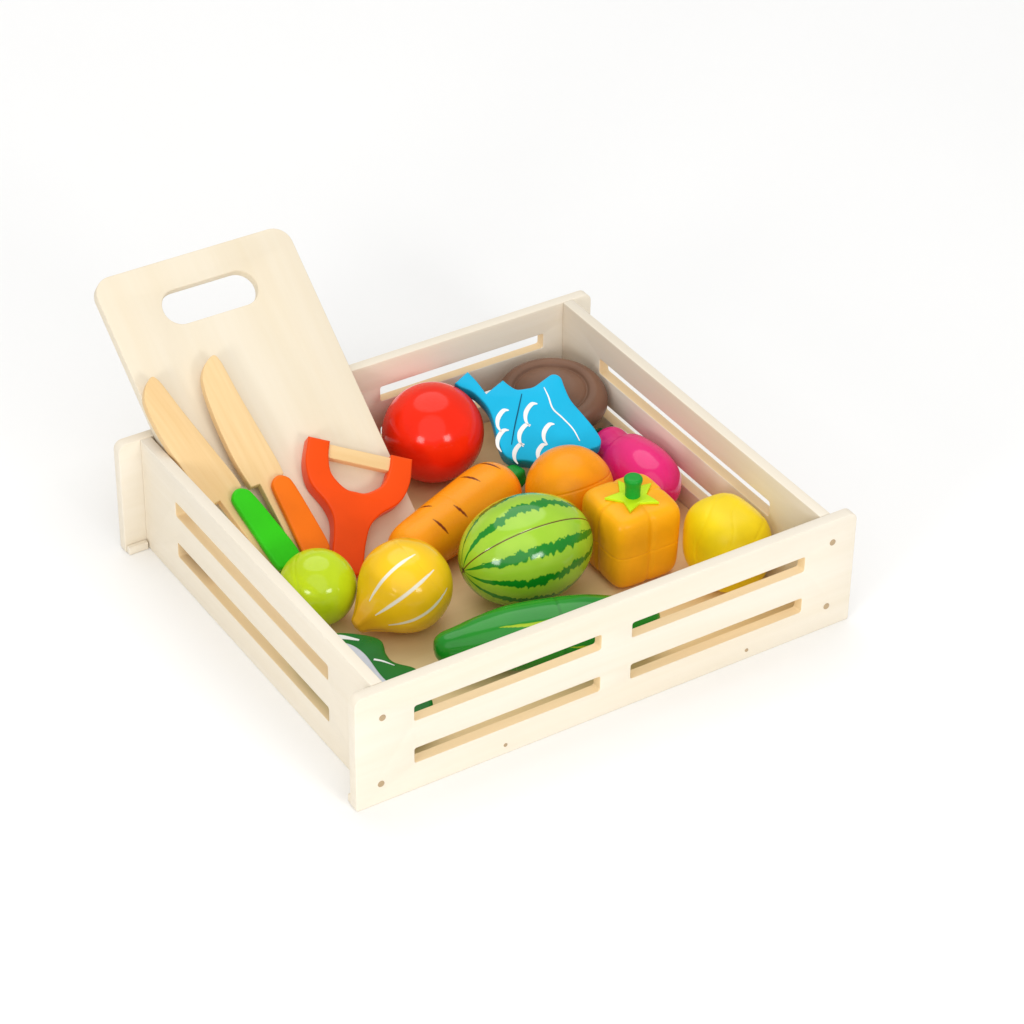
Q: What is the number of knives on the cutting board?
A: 2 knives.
